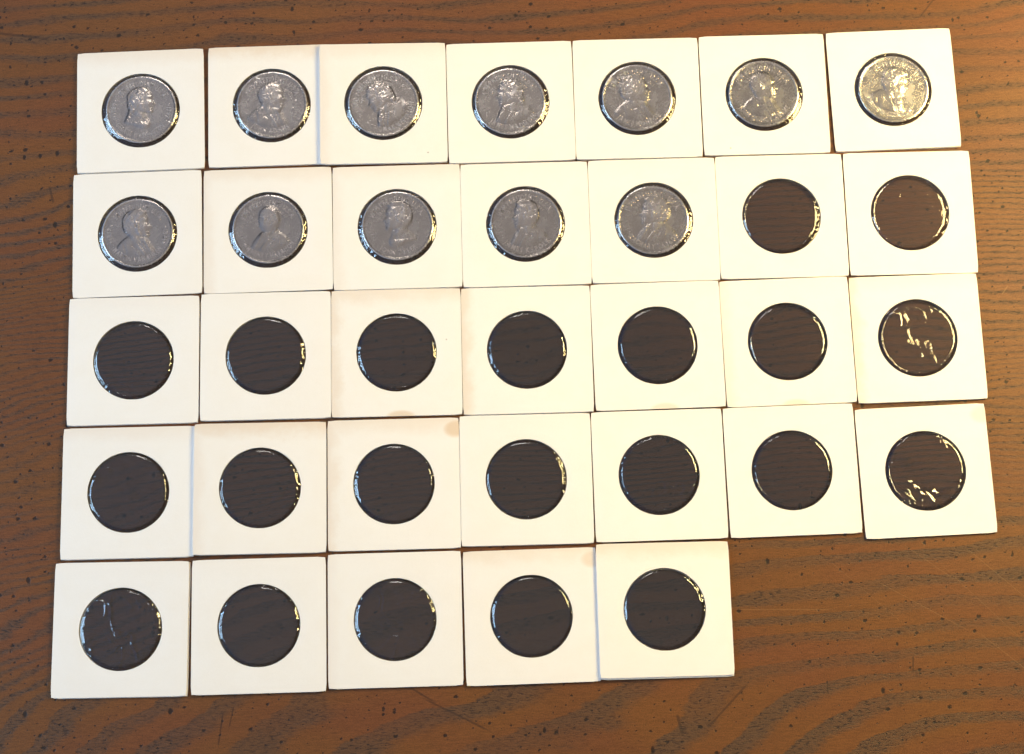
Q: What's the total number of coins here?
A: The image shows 12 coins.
